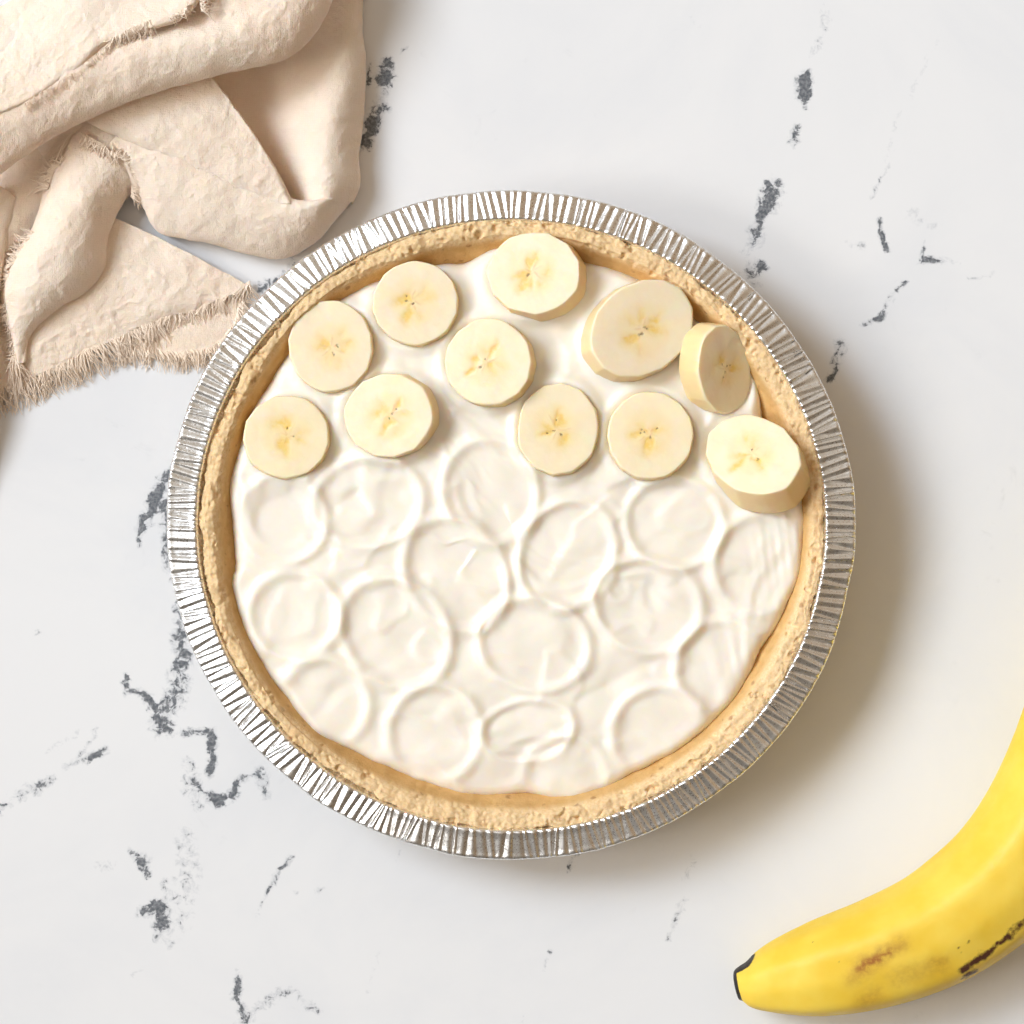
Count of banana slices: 11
